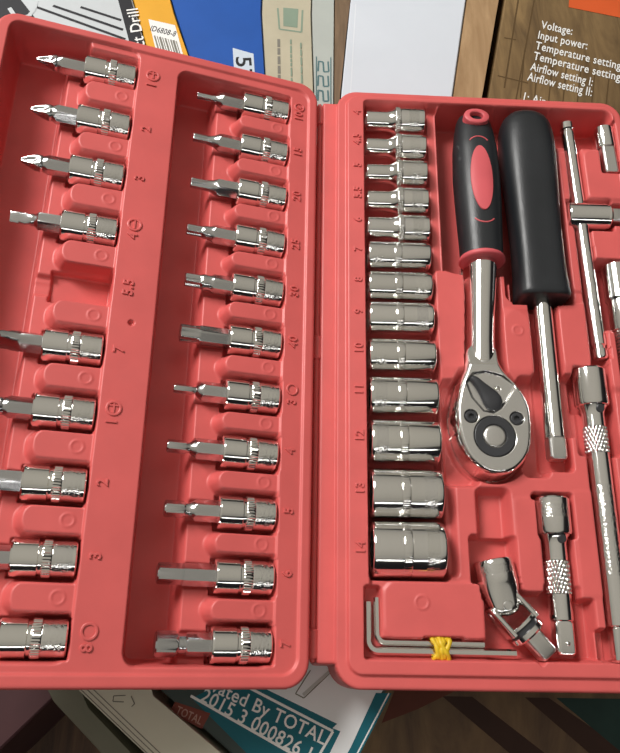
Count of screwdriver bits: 20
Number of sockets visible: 13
